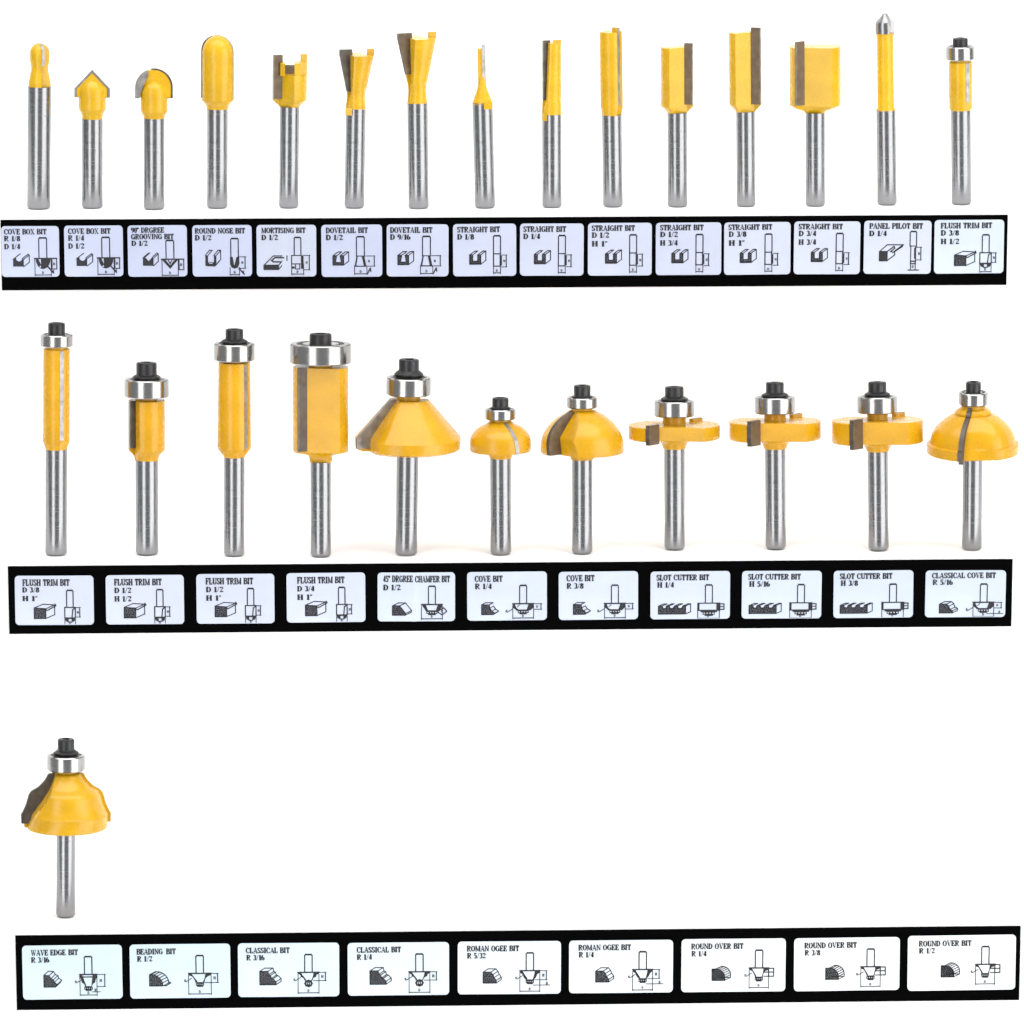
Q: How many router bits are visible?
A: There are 27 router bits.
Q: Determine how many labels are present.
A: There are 35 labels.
